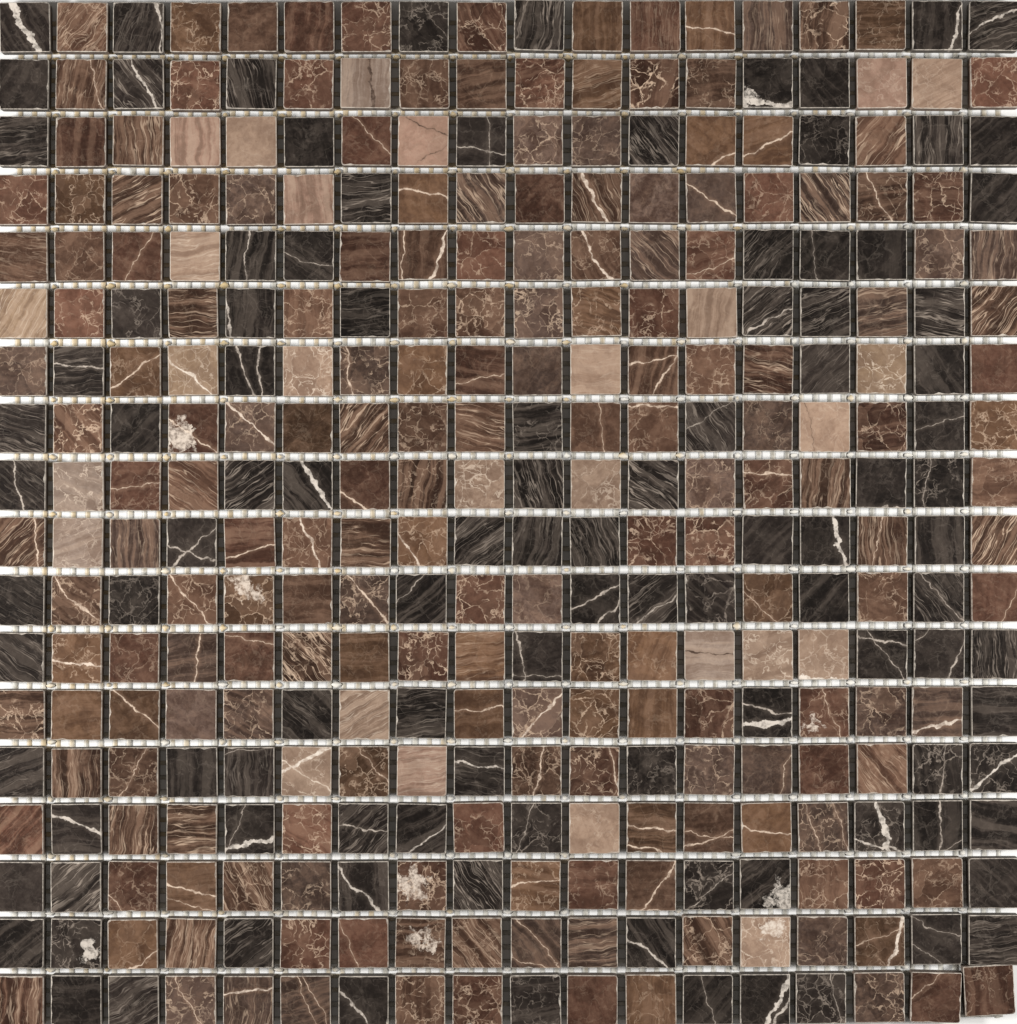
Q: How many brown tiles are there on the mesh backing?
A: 191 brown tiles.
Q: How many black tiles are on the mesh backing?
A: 106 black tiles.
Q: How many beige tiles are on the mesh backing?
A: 27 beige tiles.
